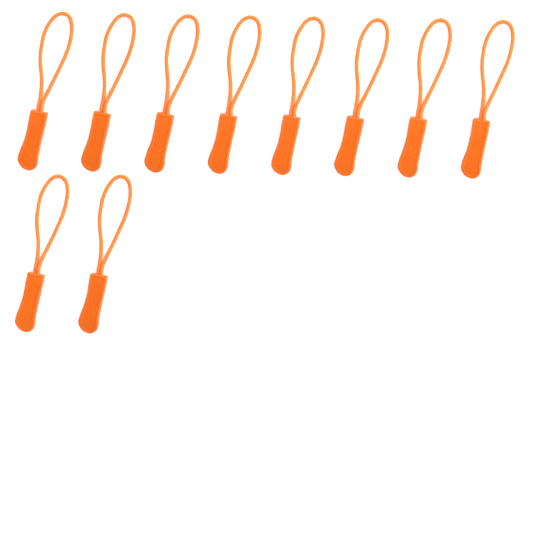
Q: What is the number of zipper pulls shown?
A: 10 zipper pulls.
